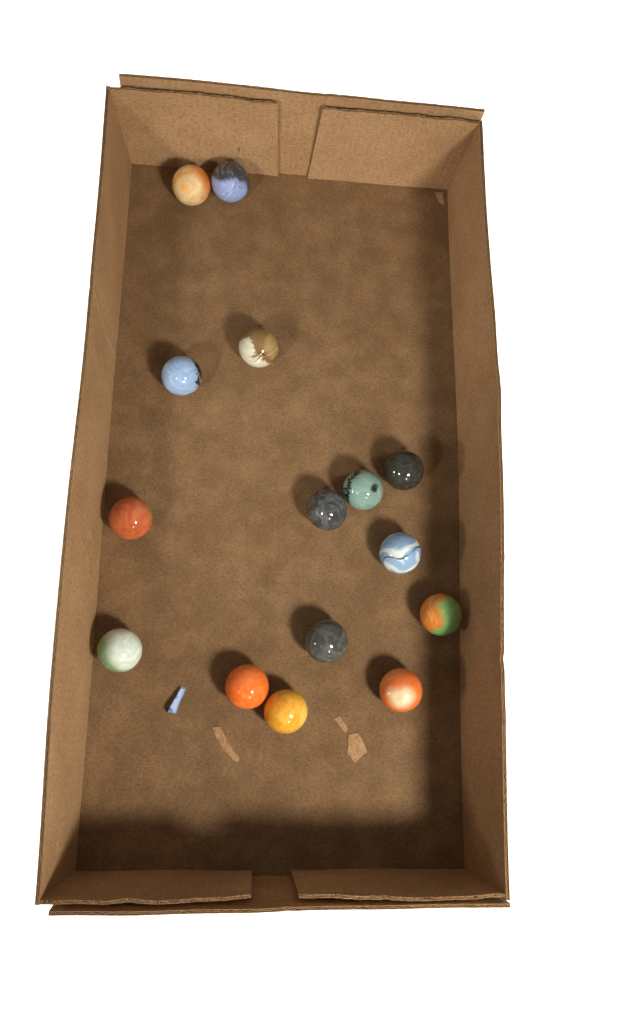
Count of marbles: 15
